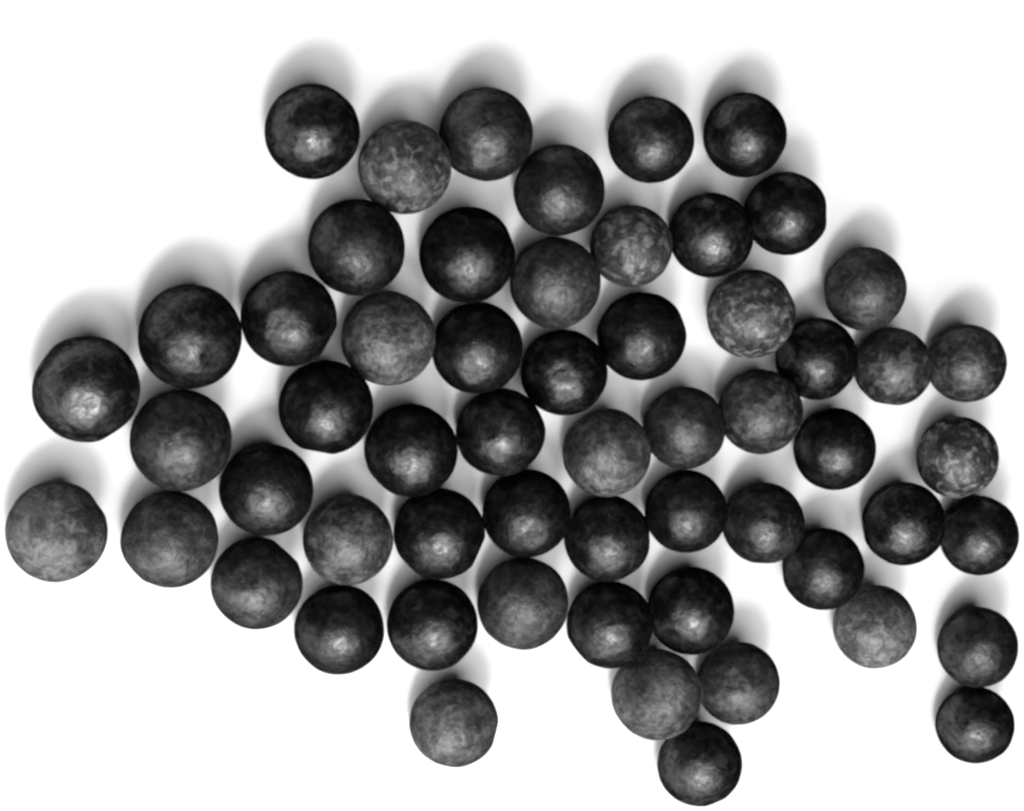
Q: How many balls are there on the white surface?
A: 58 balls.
